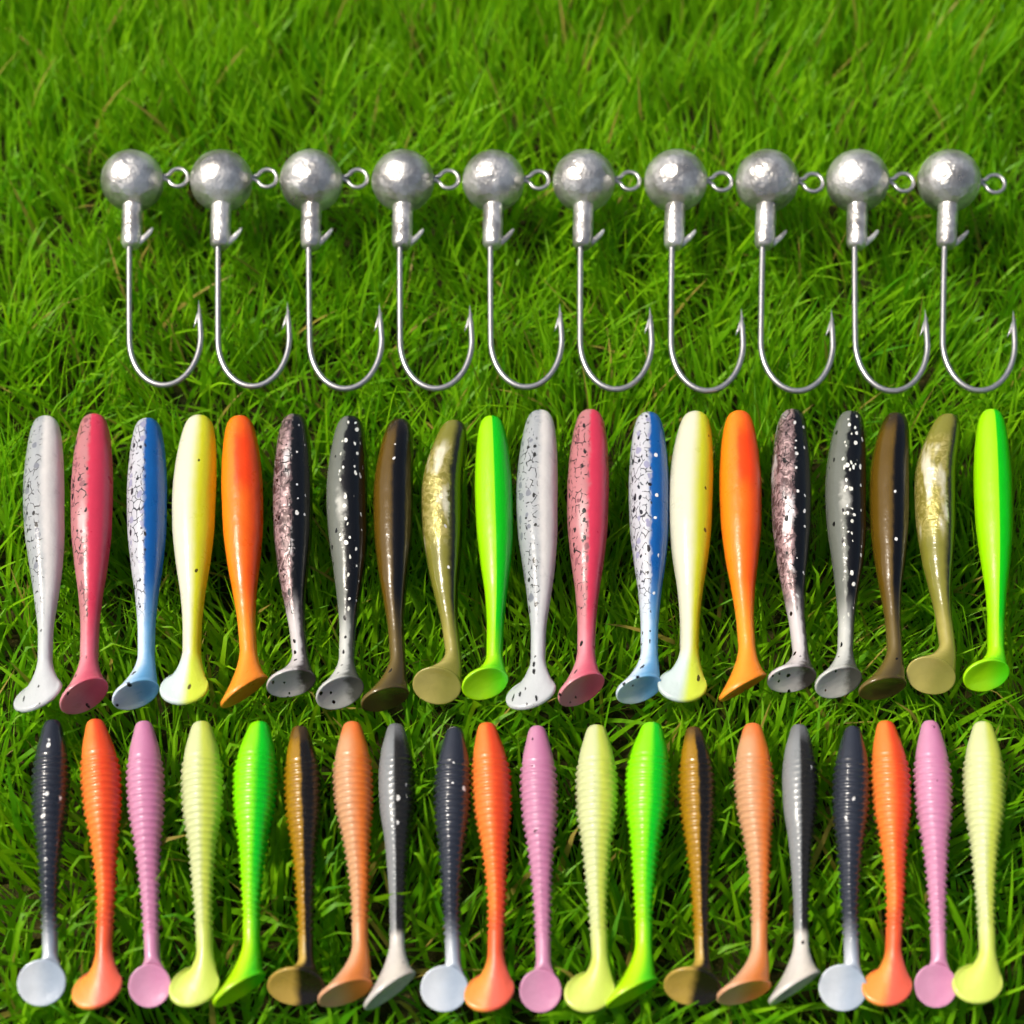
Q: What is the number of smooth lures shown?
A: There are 20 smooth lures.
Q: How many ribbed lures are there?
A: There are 20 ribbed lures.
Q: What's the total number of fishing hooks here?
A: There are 10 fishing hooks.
